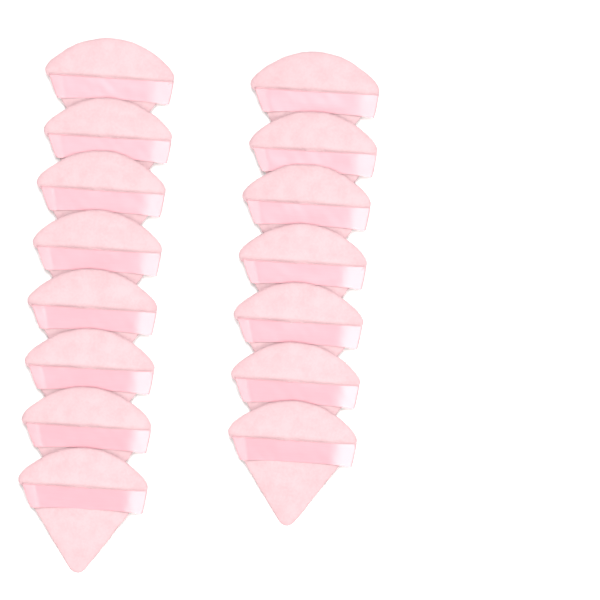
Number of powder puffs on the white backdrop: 15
